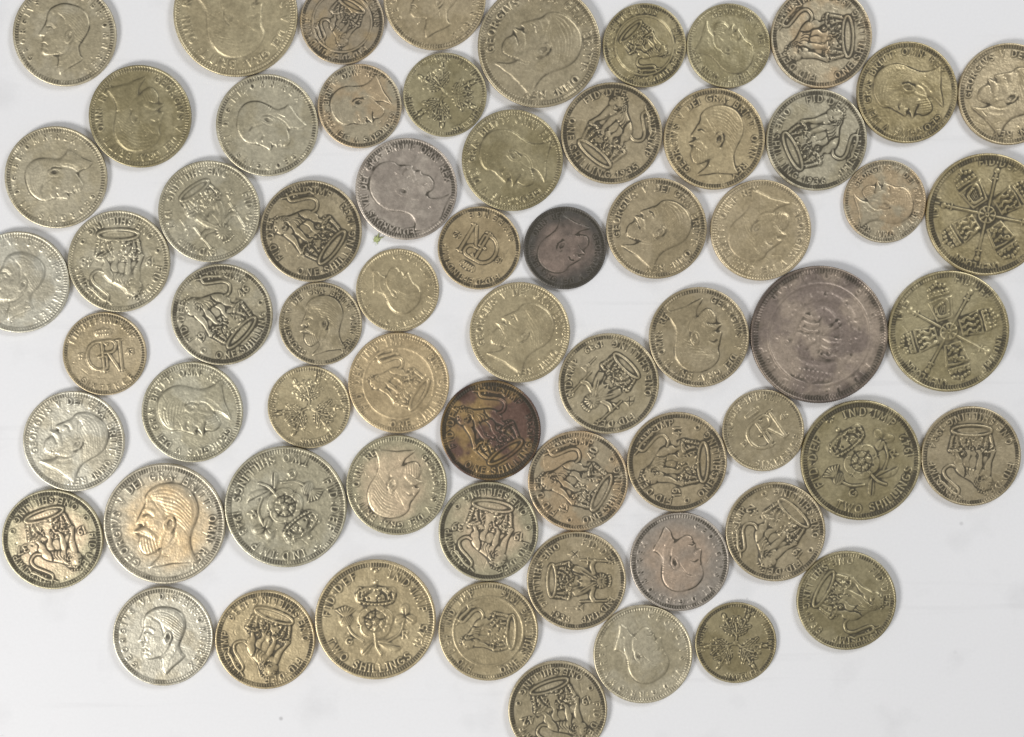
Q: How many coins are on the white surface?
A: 65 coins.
